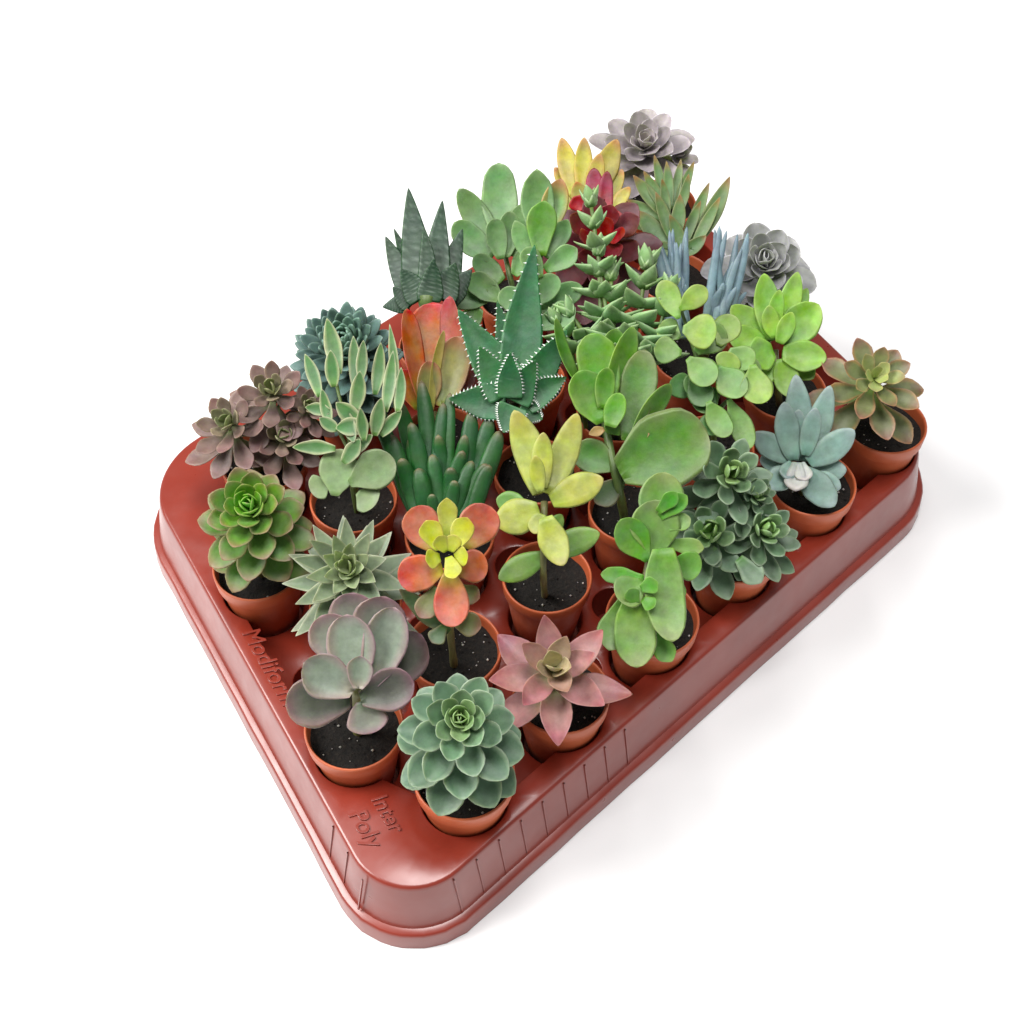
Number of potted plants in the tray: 30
